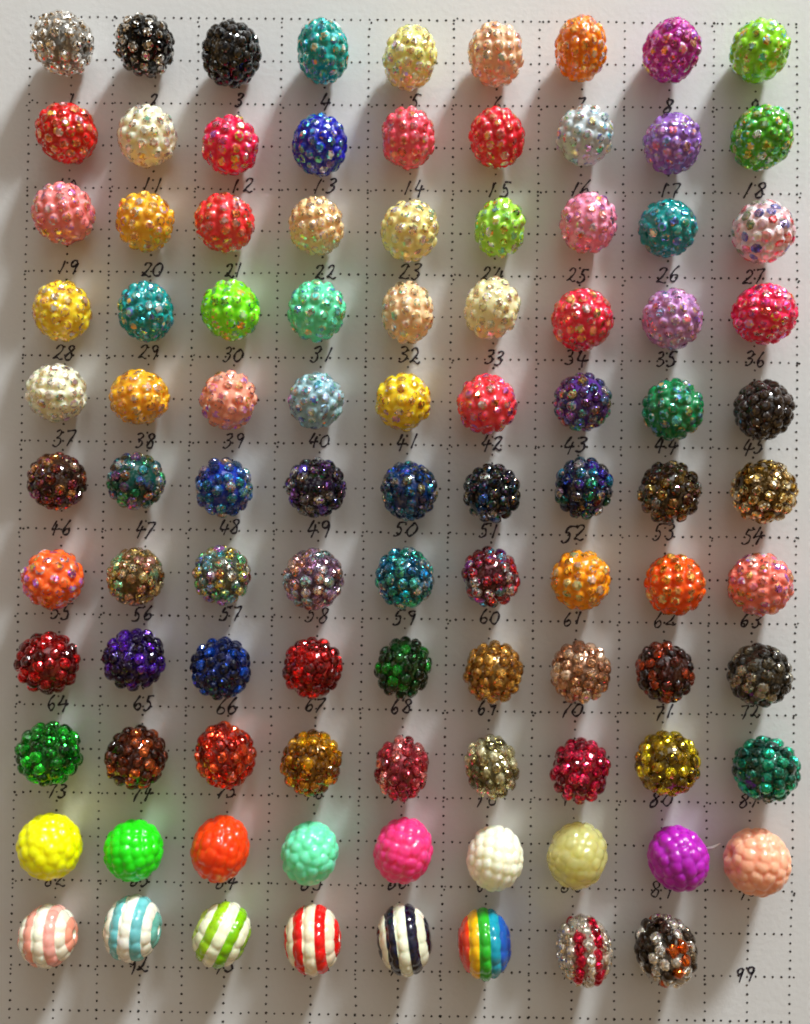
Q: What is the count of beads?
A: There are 98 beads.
